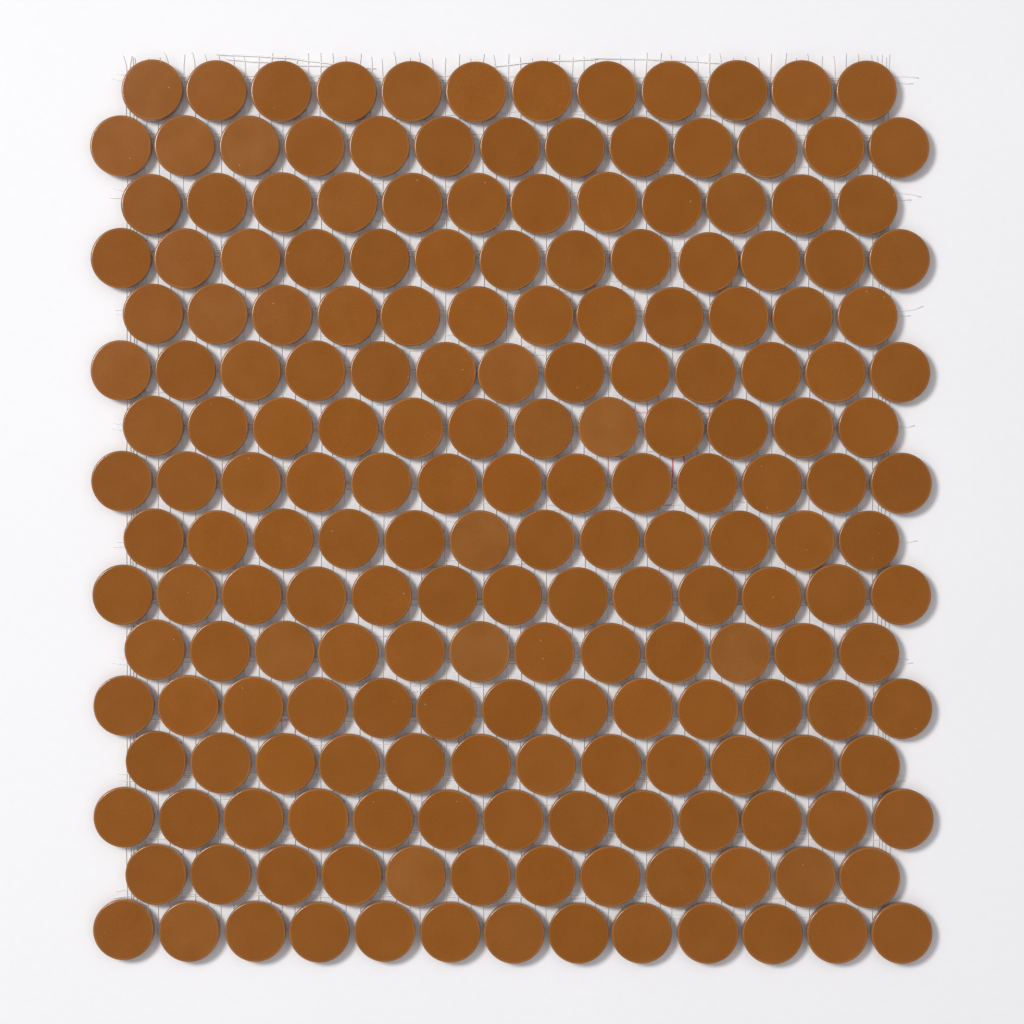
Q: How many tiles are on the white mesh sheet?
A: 200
